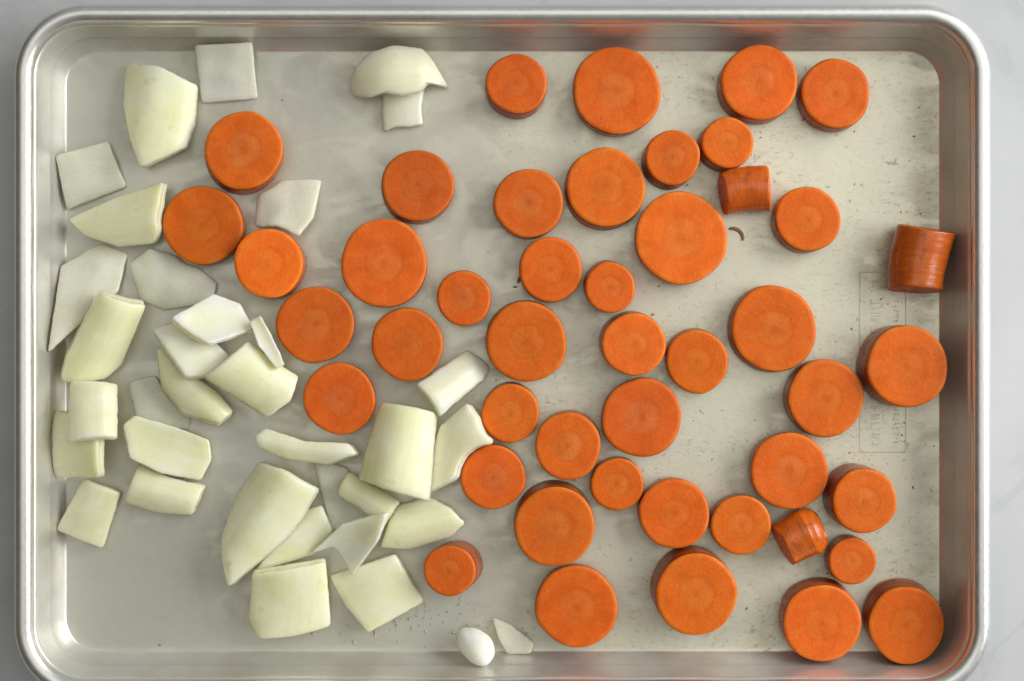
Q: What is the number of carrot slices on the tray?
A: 46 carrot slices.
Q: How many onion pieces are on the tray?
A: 35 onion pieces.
